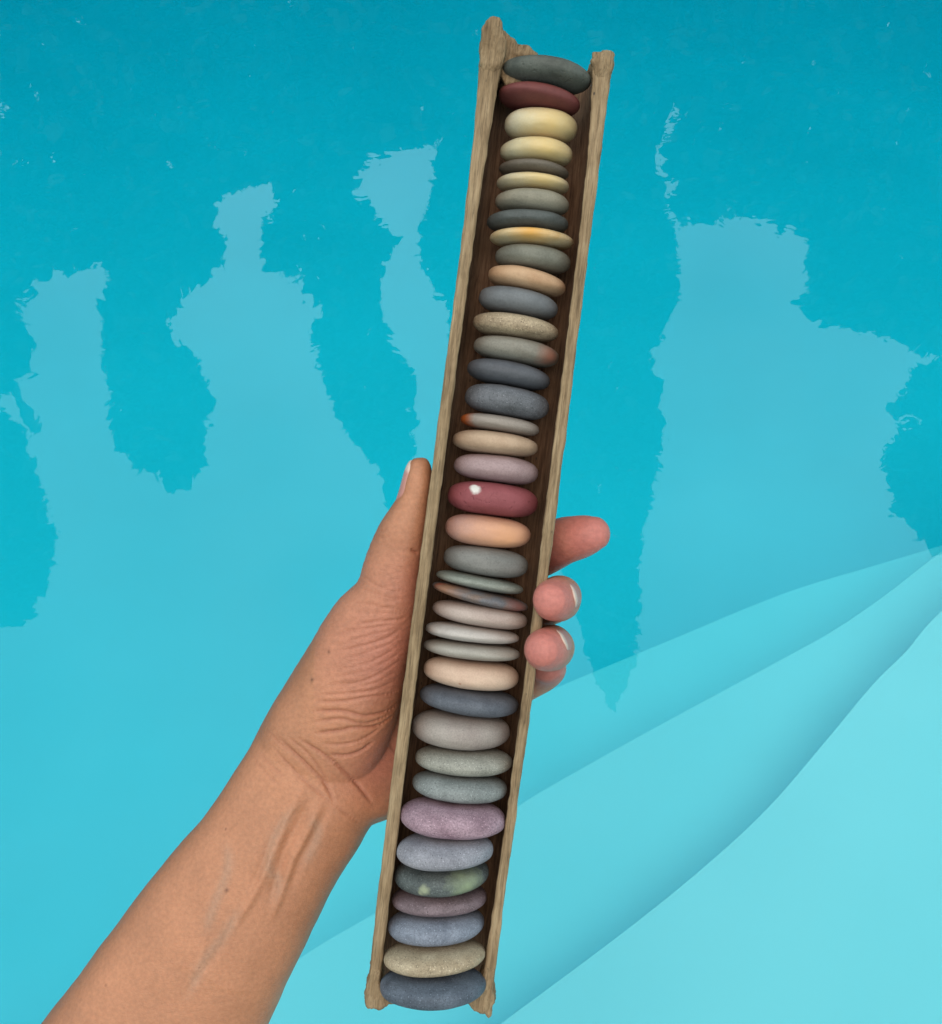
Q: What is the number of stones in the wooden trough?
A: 39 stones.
